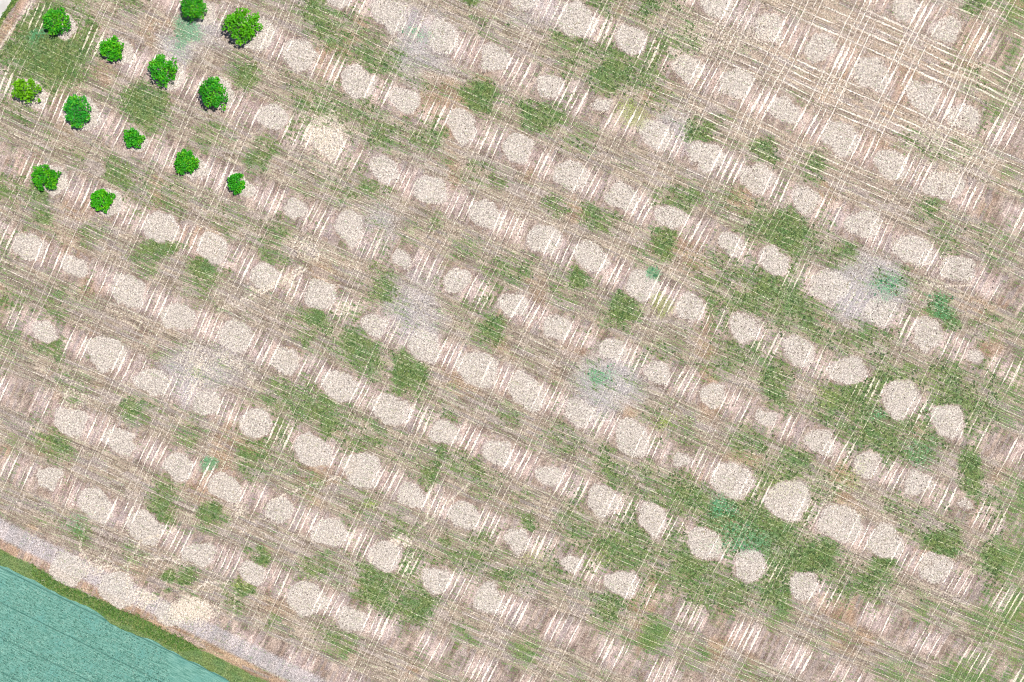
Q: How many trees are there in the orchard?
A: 13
